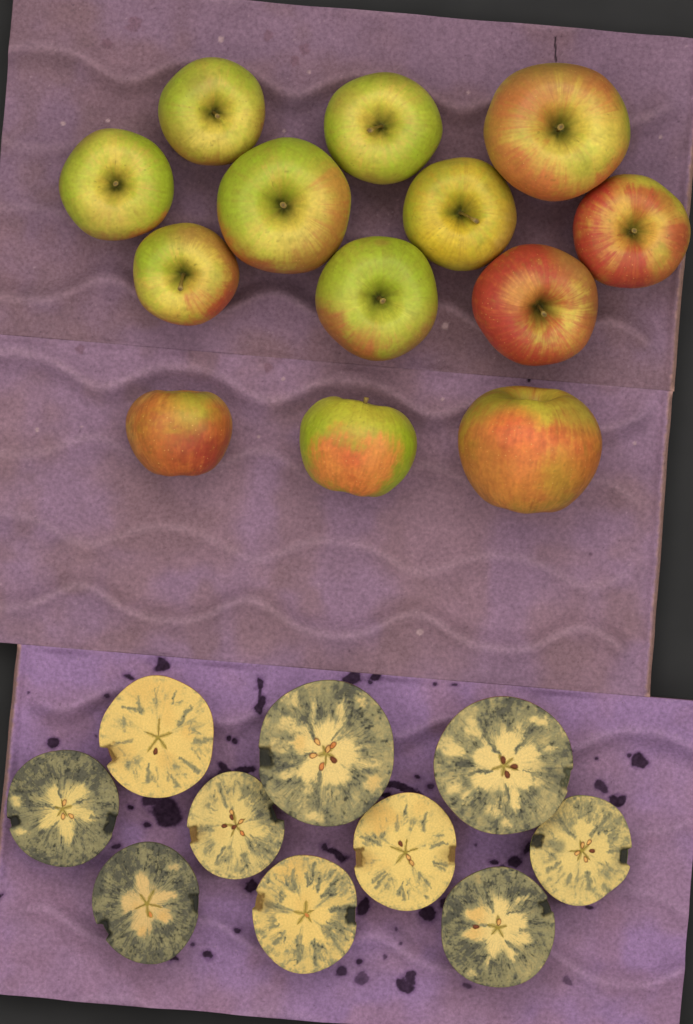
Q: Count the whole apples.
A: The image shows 13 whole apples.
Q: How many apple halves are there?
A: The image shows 10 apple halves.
